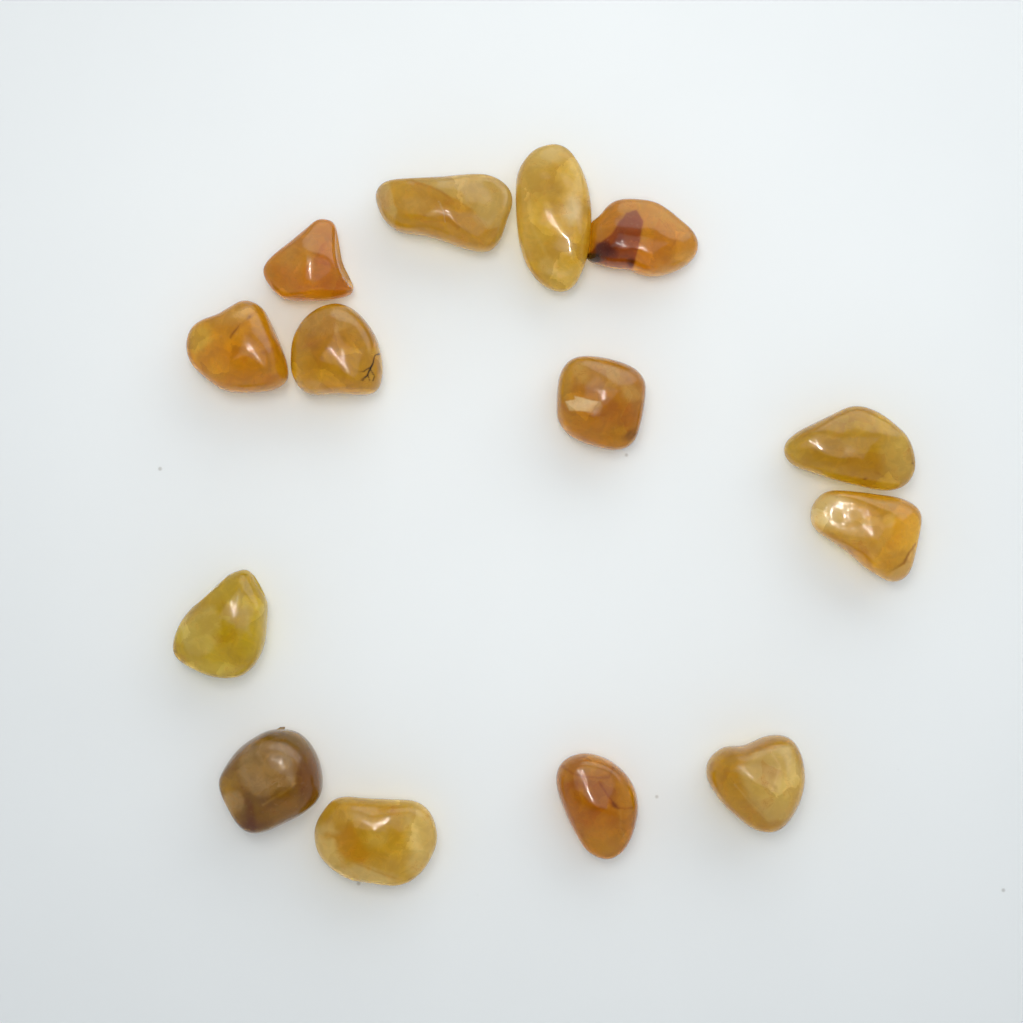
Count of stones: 14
